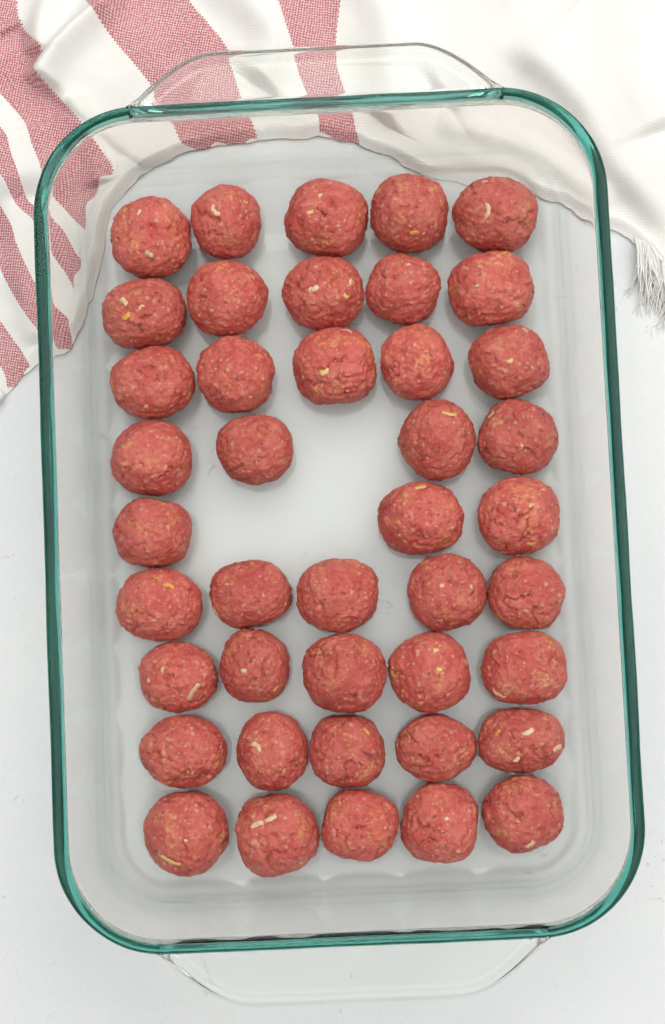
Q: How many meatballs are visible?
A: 42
